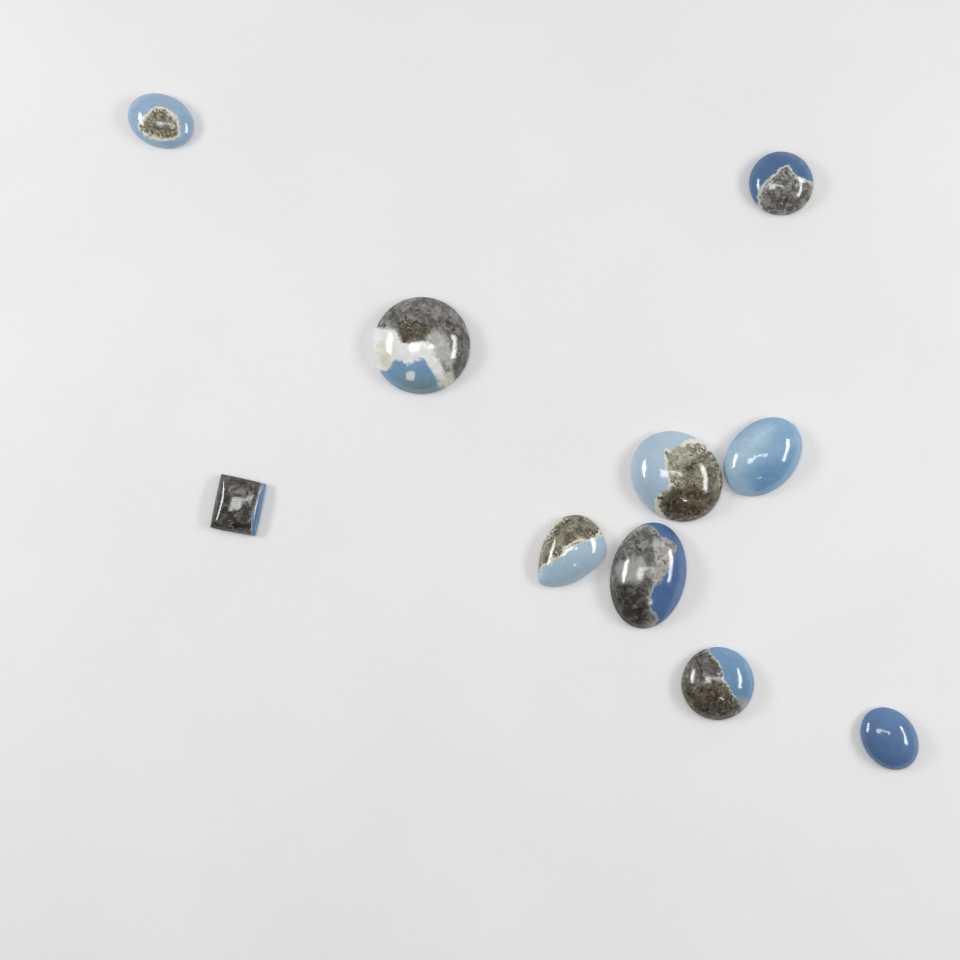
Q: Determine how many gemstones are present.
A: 10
